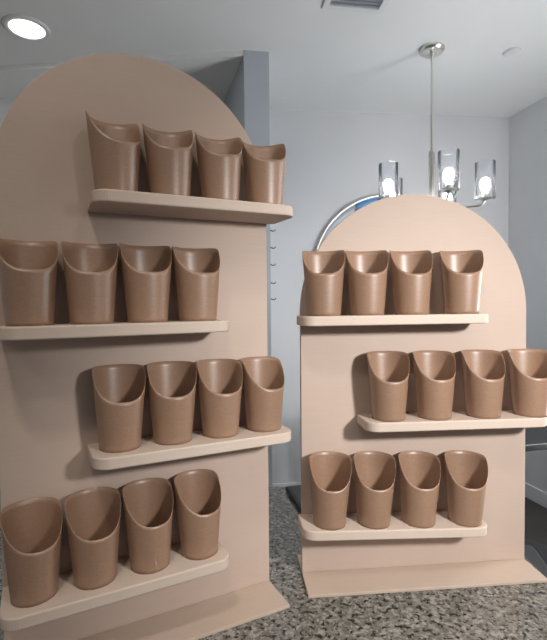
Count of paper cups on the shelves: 28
